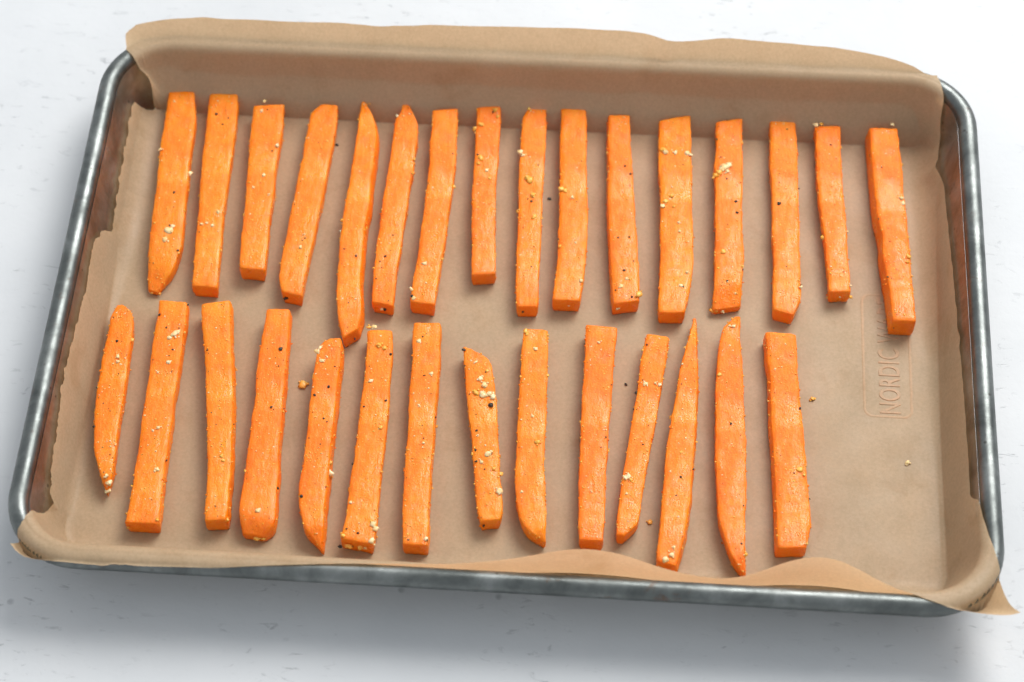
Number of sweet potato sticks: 30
